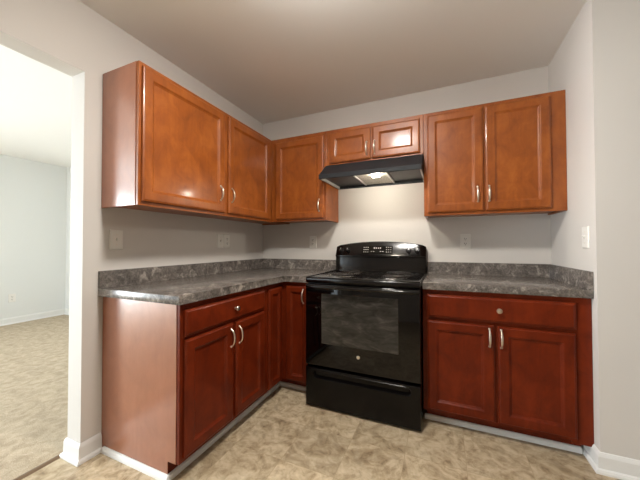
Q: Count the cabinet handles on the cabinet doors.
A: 12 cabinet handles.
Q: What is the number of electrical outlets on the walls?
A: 4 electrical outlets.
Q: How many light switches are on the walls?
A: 3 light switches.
